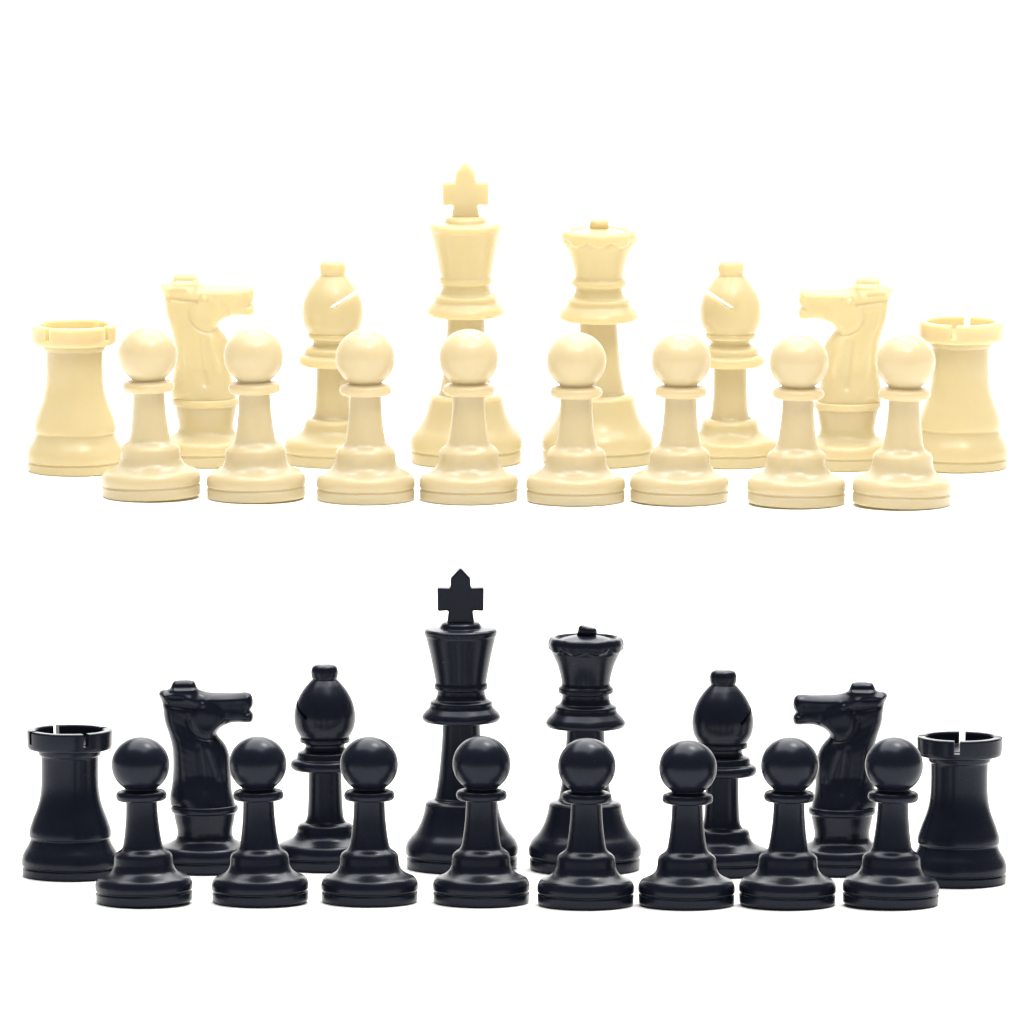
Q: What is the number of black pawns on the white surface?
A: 8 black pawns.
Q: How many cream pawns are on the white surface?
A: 8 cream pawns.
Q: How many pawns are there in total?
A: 16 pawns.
